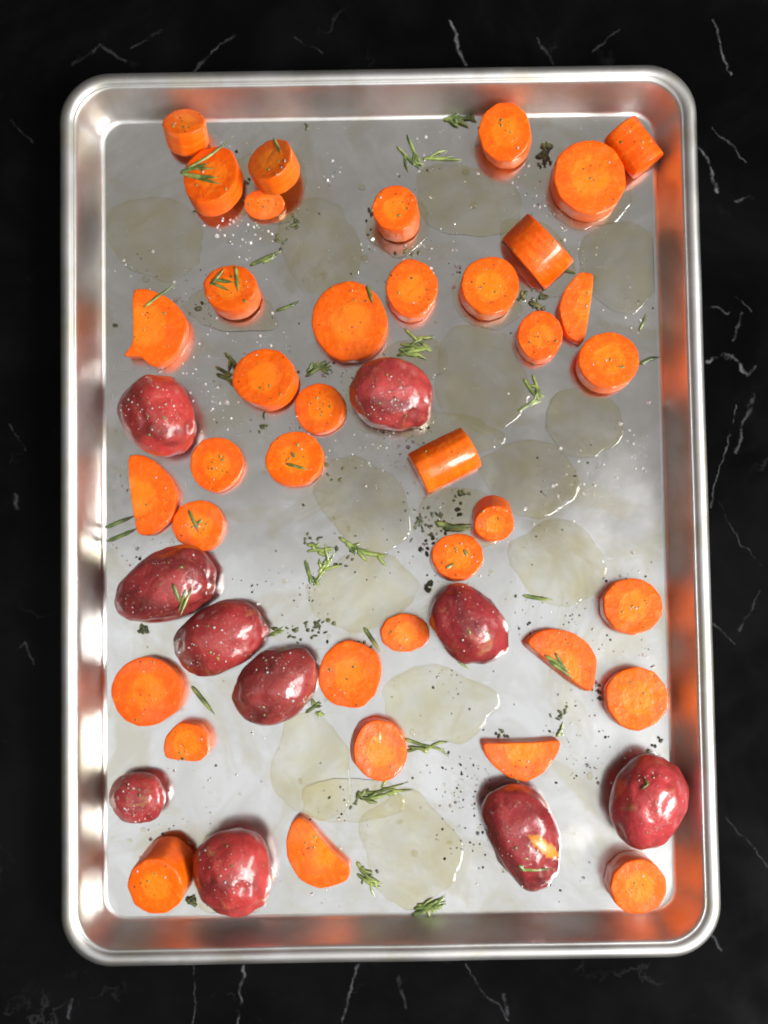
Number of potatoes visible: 10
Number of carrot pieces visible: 38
